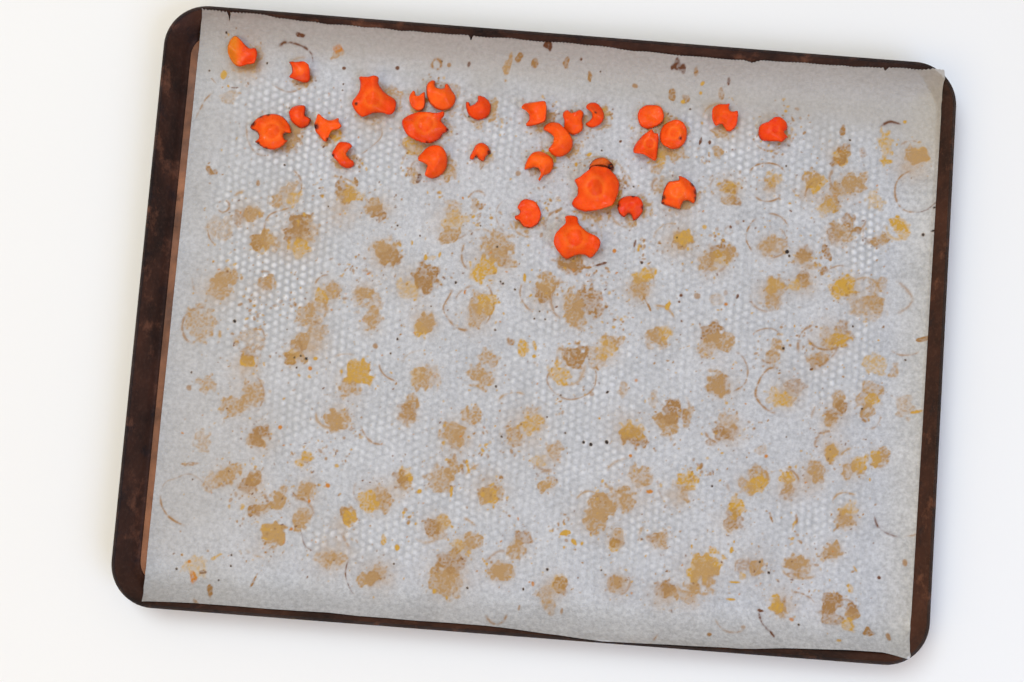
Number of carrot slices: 29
